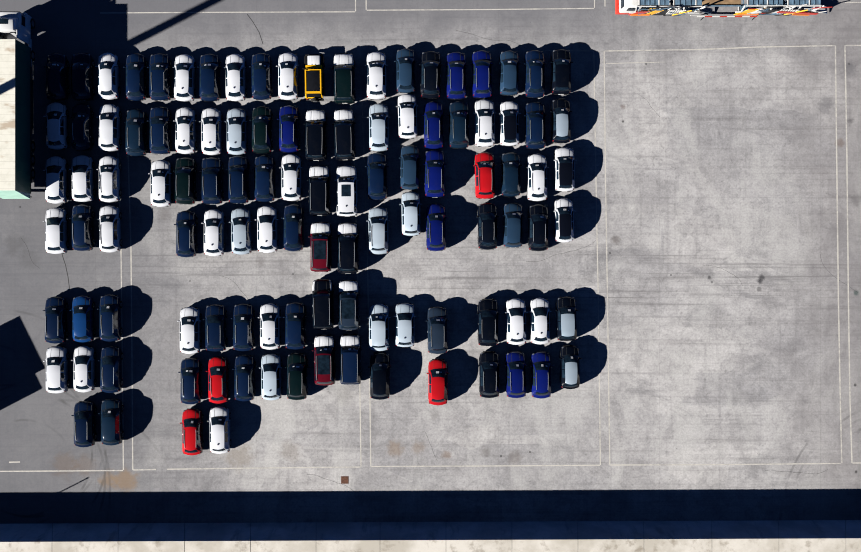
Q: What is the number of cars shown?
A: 112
